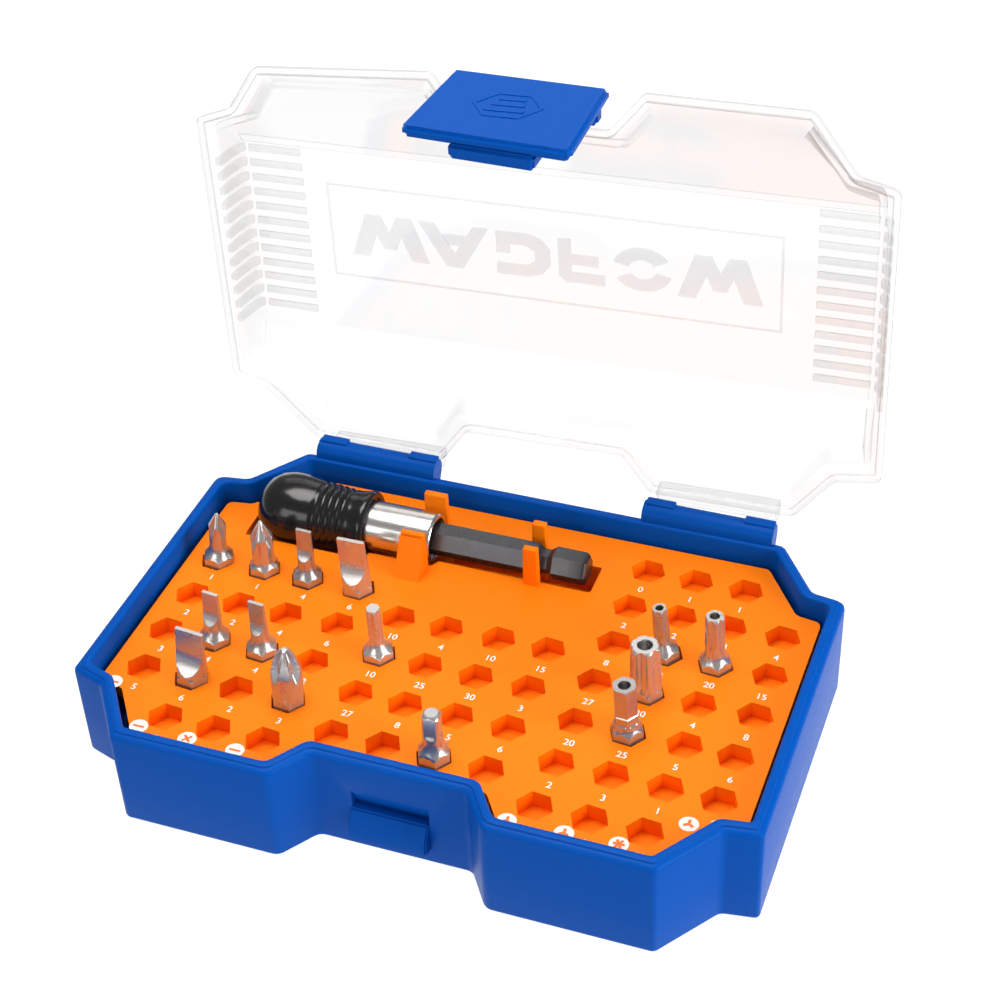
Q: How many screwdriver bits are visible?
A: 14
